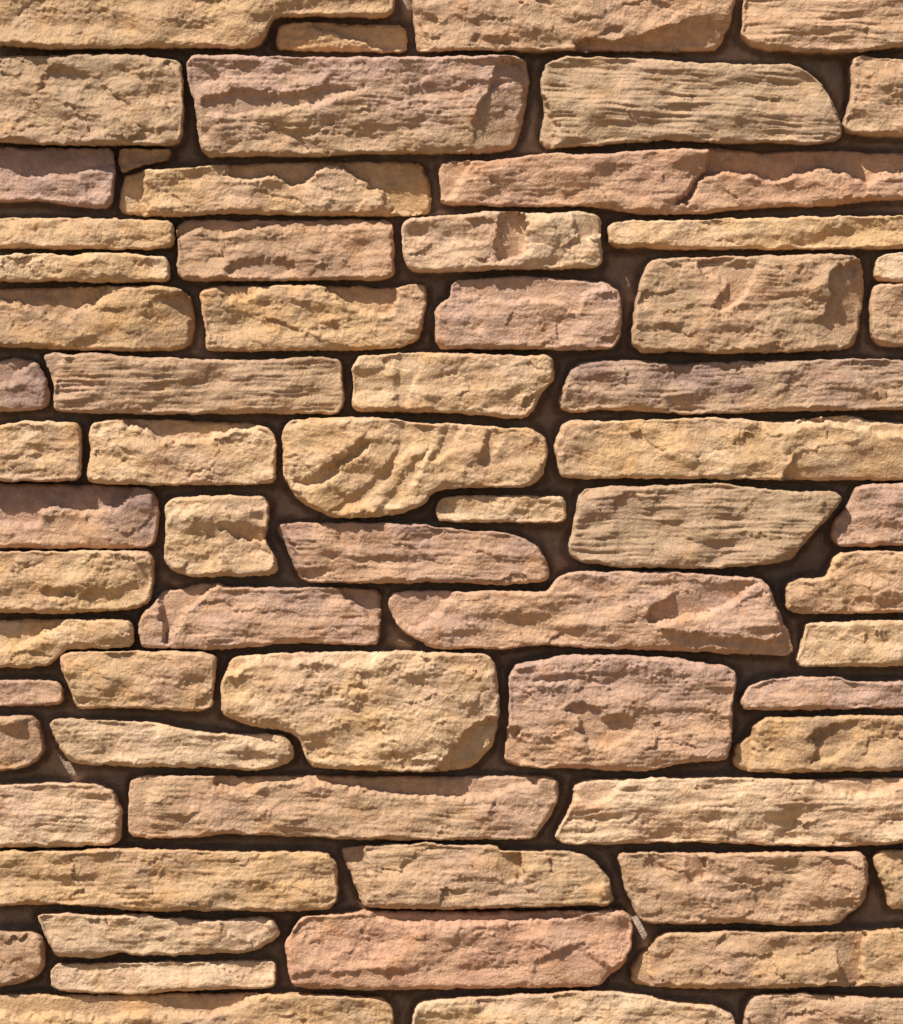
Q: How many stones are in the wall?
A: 66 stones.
